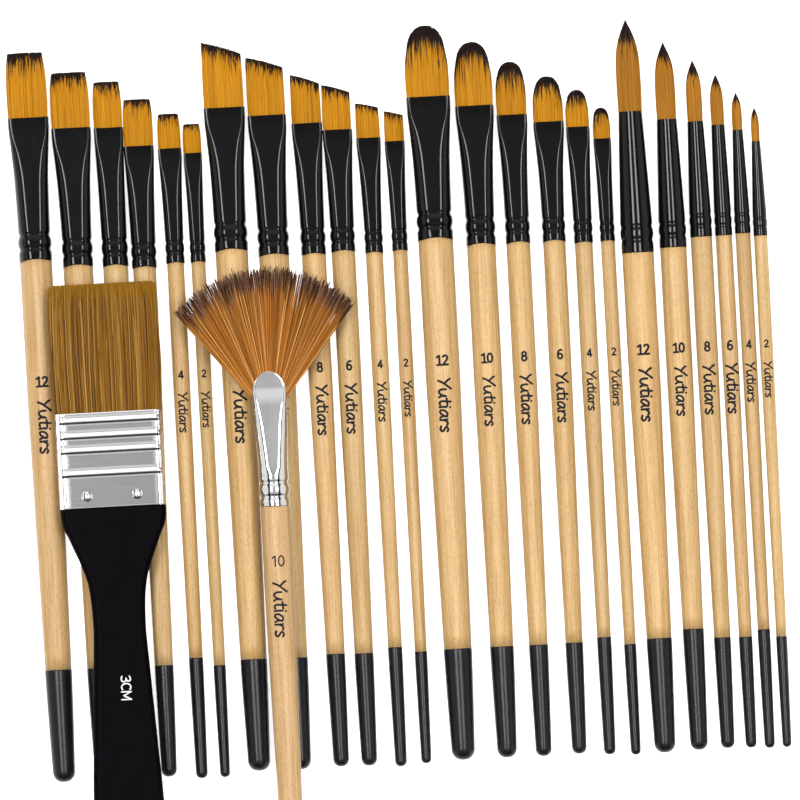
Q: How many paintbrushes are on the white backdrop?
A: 26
